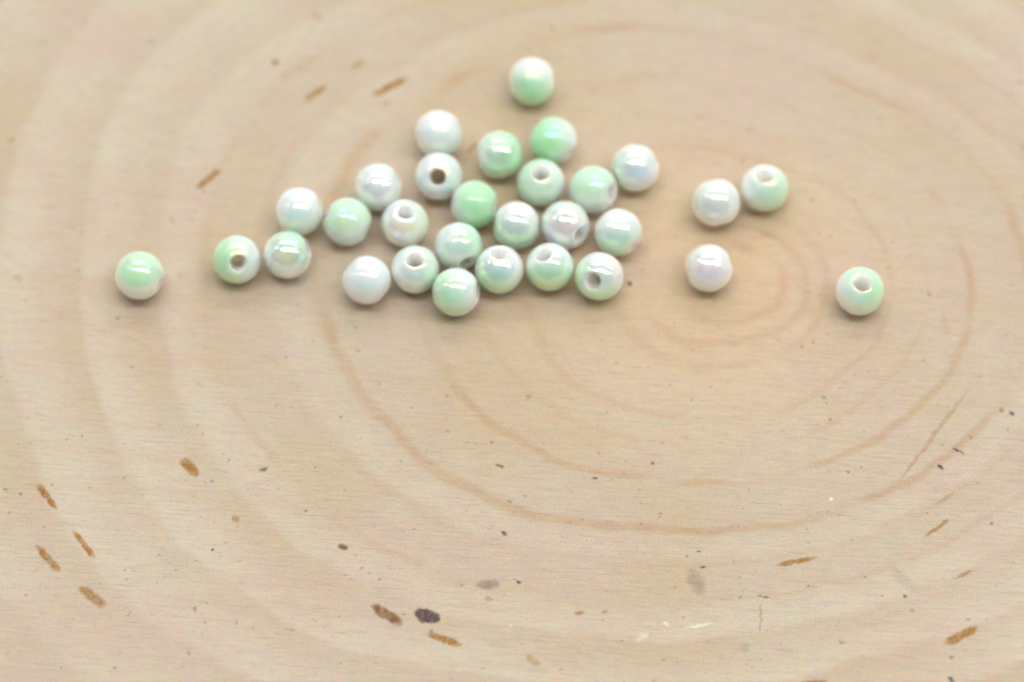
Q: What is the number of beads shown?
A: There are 30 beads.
